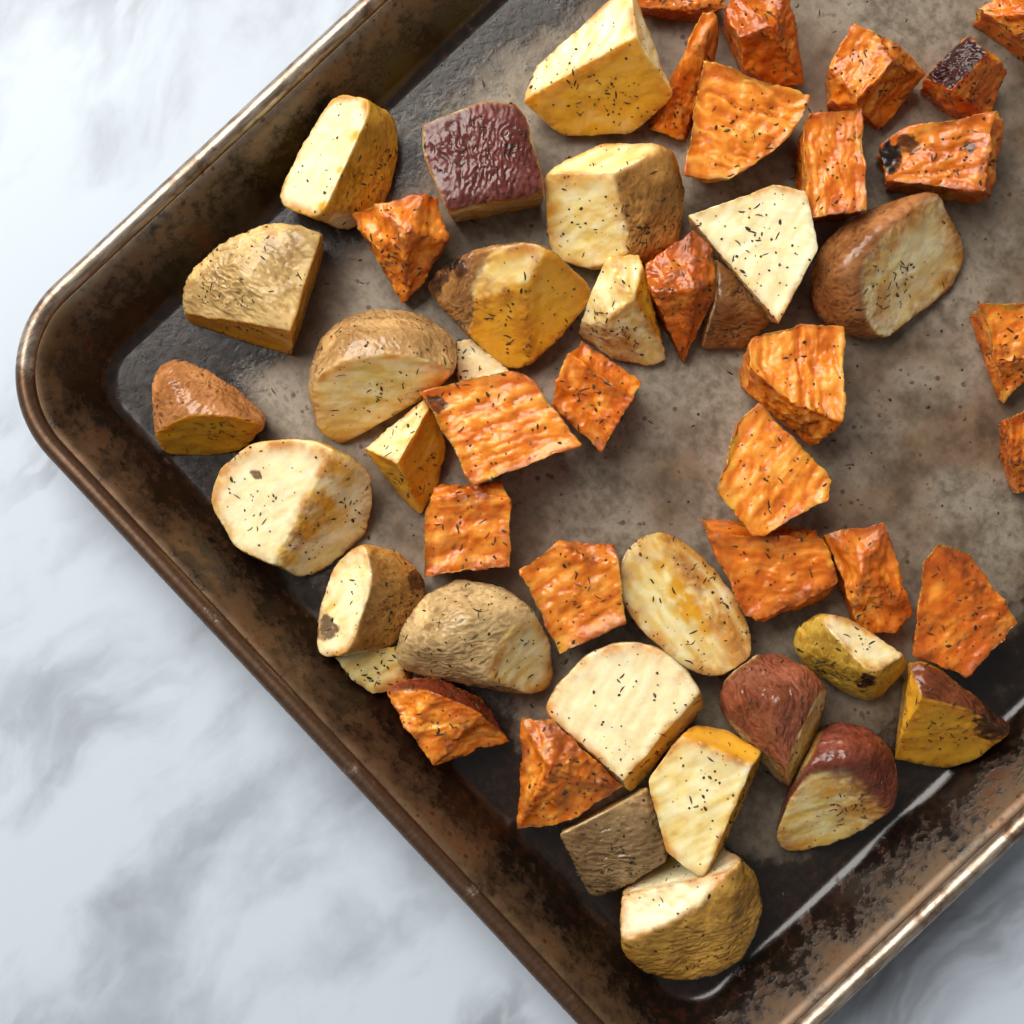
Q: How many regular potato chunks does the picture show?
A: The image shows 27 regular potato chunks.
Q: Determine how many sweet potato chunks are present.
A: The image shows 24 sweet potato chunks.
